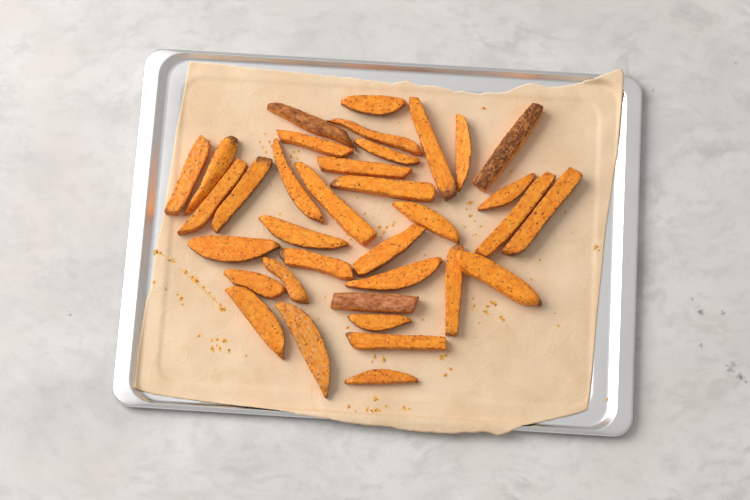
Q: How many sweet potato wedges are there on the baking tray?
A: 35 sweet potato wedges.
